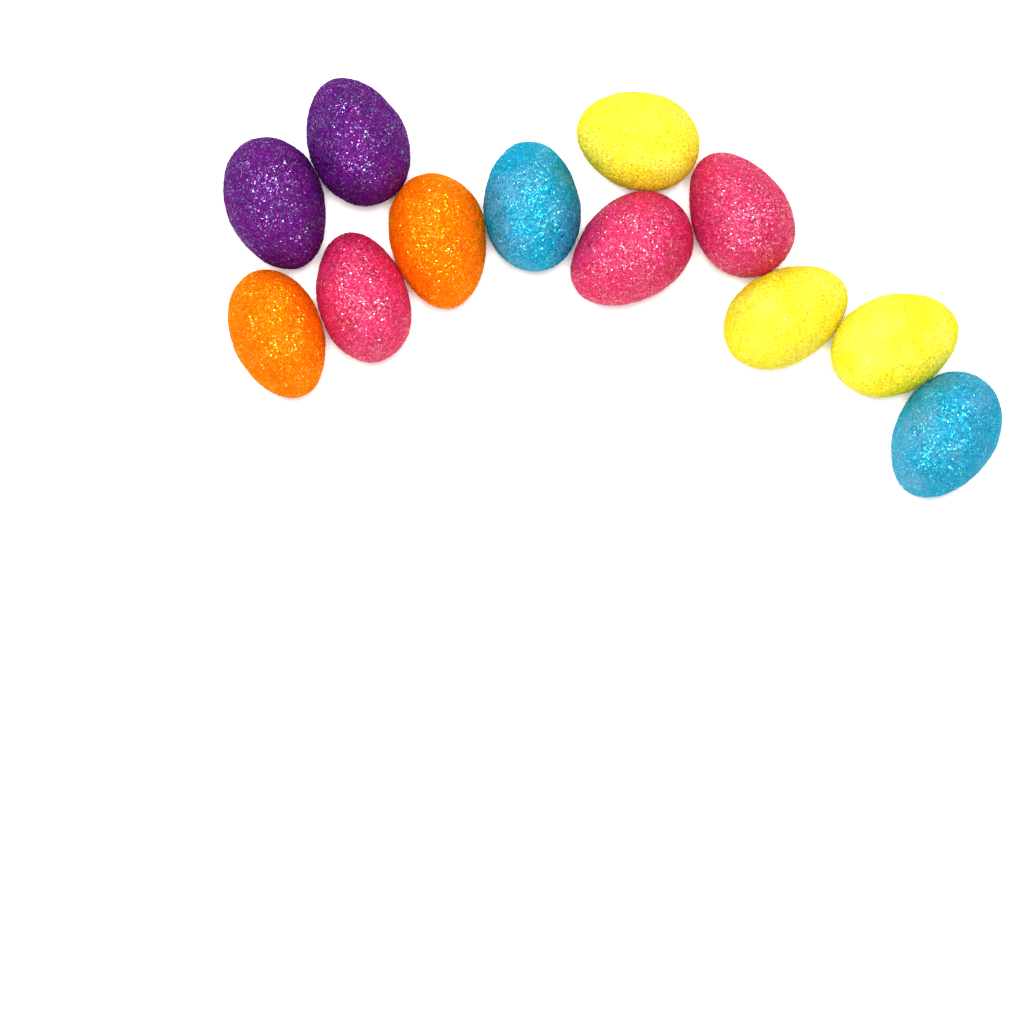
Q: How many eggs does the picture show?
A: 12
